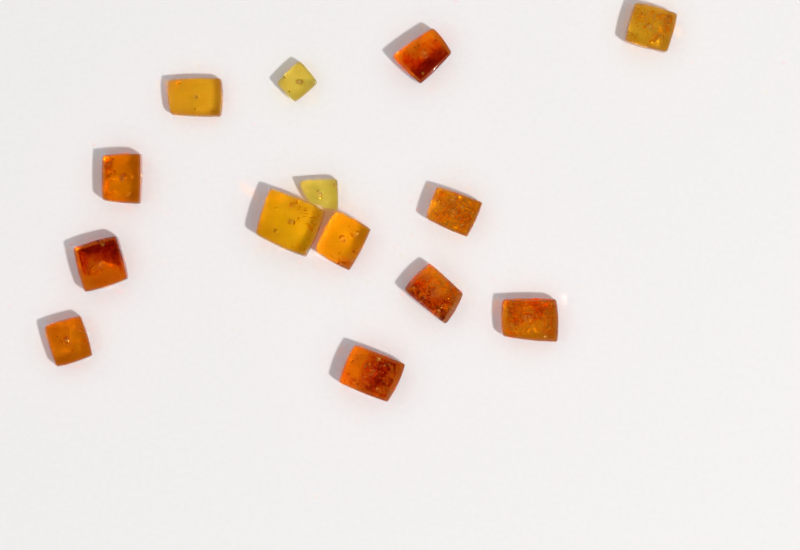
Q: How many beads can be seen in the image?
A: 14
